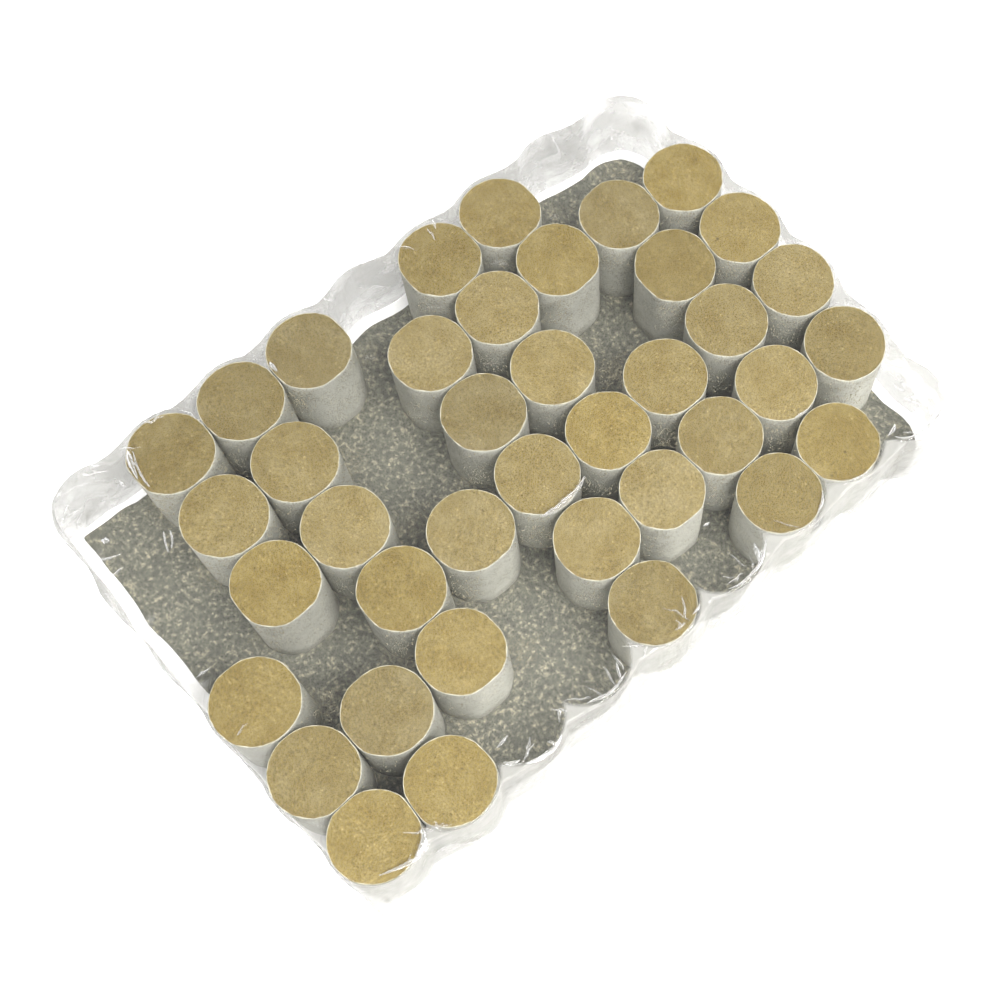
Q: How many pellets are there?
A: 39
